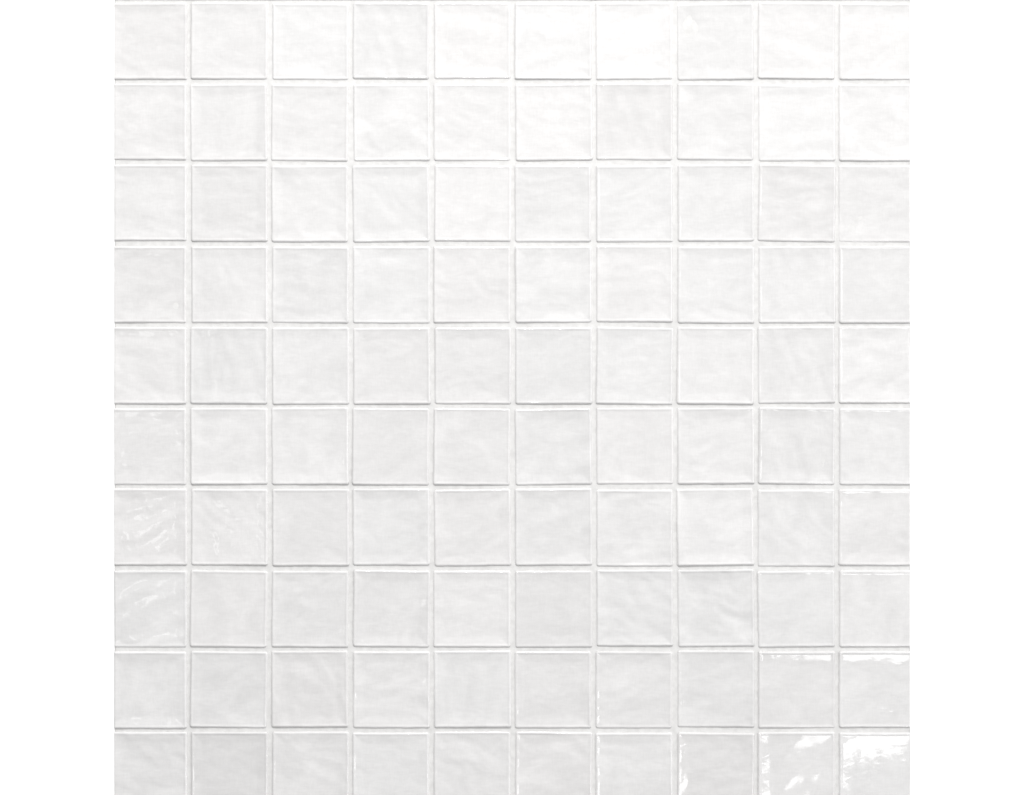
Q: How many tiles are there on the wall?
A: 100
